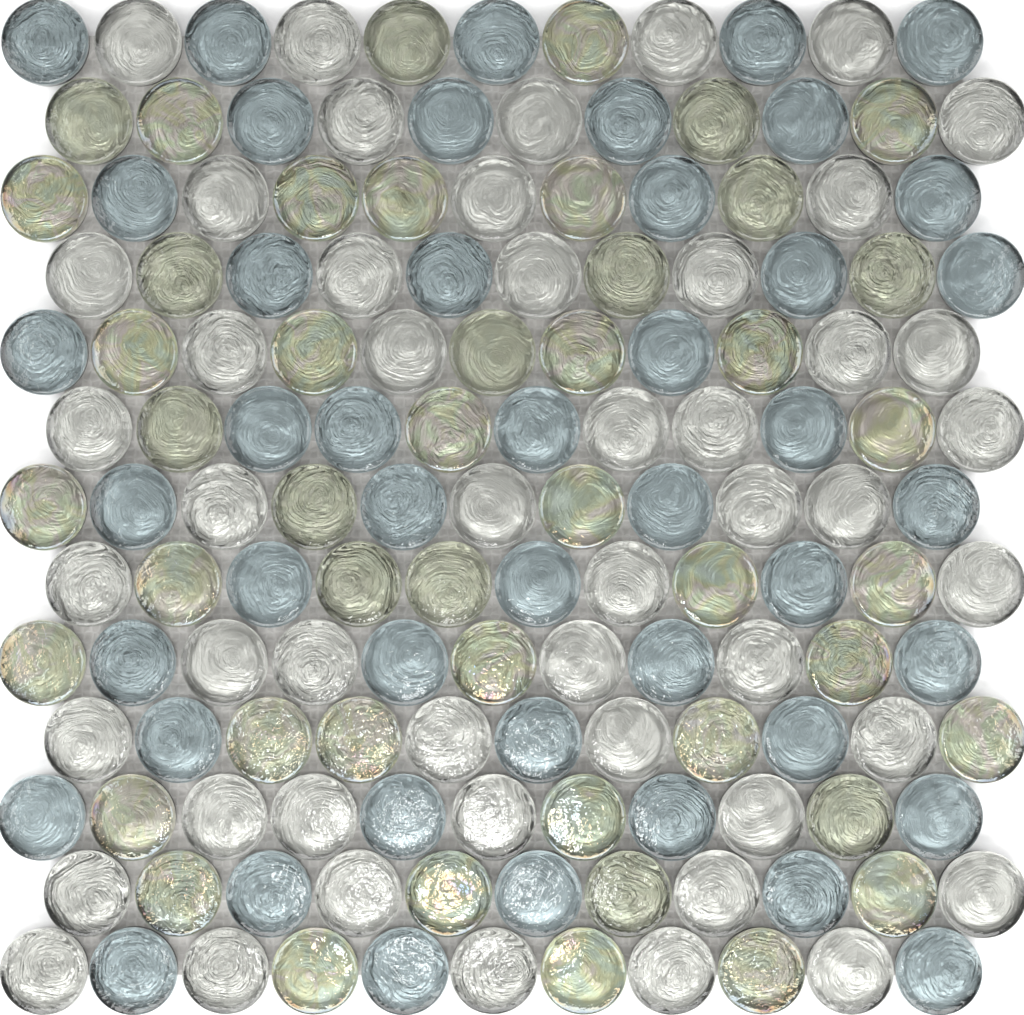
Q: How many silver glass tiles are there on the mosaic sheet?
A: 50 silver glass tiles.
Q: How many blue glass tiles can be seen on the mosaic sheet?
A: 46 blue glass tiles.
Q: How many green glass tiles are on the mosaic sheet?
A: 47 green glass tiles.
